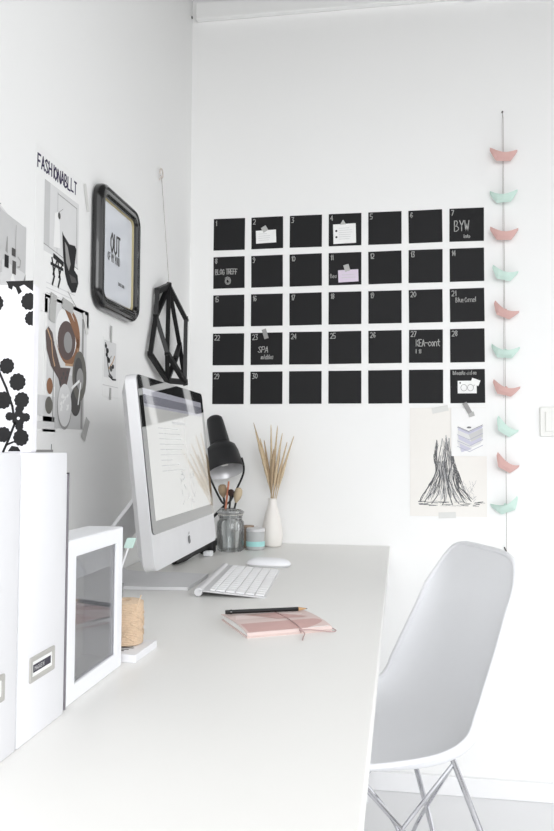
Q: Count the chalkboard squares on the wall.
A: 35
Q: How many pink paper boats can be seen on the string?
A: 5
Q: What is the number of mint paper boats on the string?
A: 5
